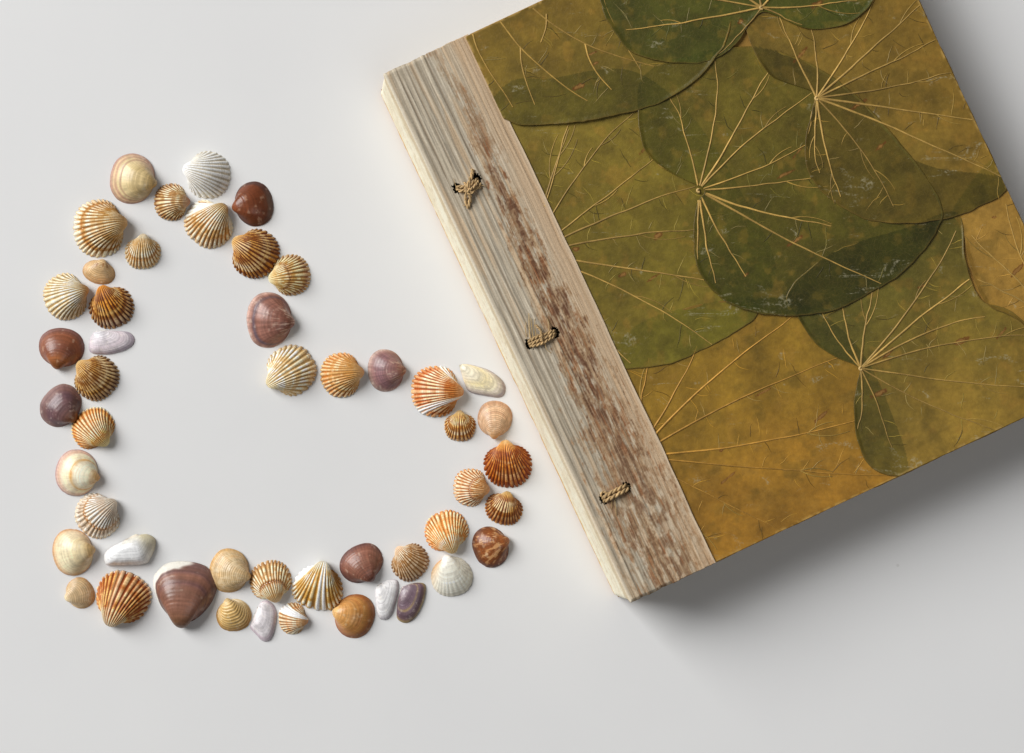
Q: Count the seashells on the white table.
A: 49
